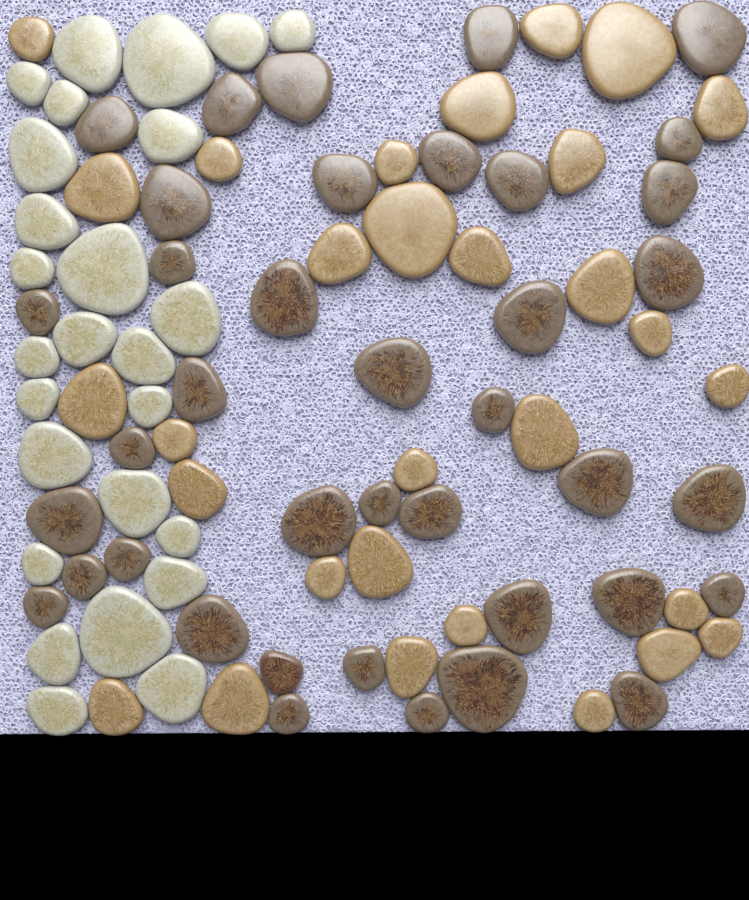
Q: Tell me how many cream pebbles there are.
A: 26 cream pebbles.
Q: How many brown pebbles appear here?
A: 39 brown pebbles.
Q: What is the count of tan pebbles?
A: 30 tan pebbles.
